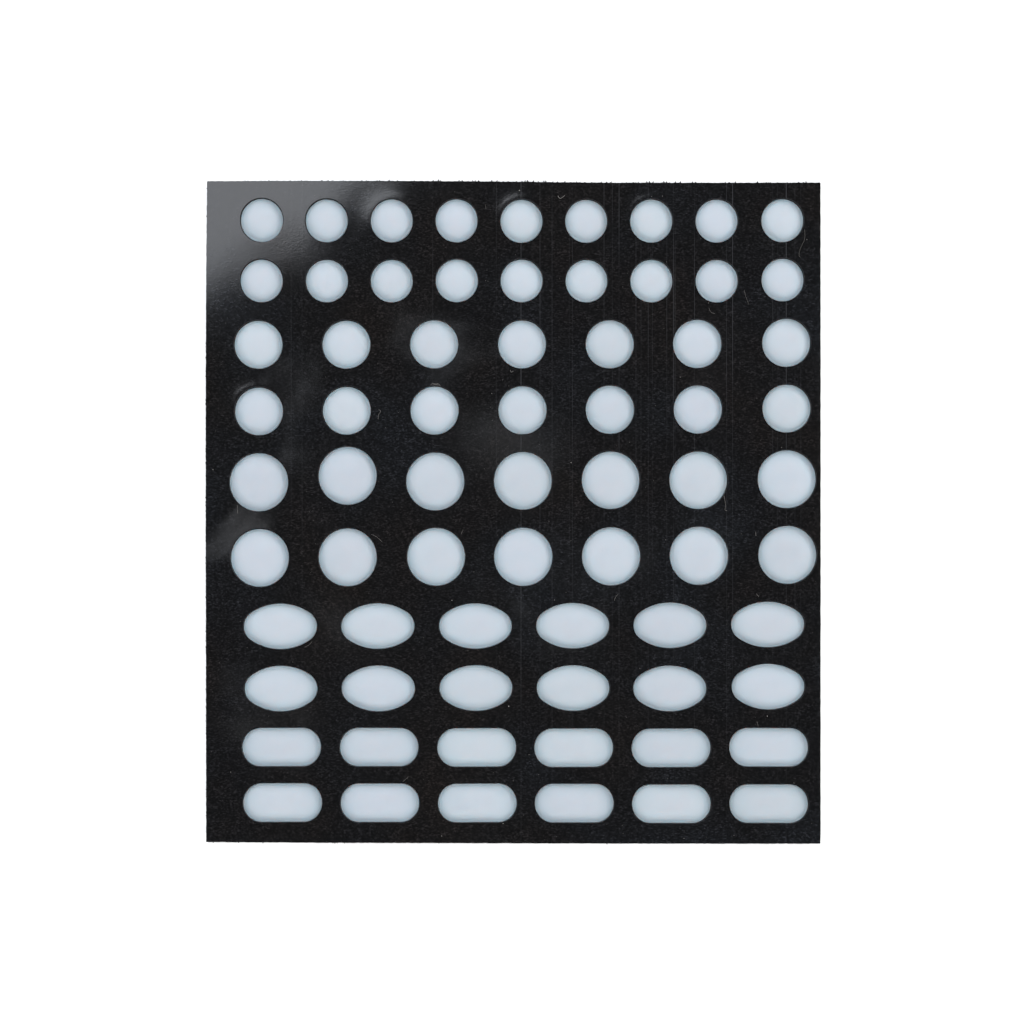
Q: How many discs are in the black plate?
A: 46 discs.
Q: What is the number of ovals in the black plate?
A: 12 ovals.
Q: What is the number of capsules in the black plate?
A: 12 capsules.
